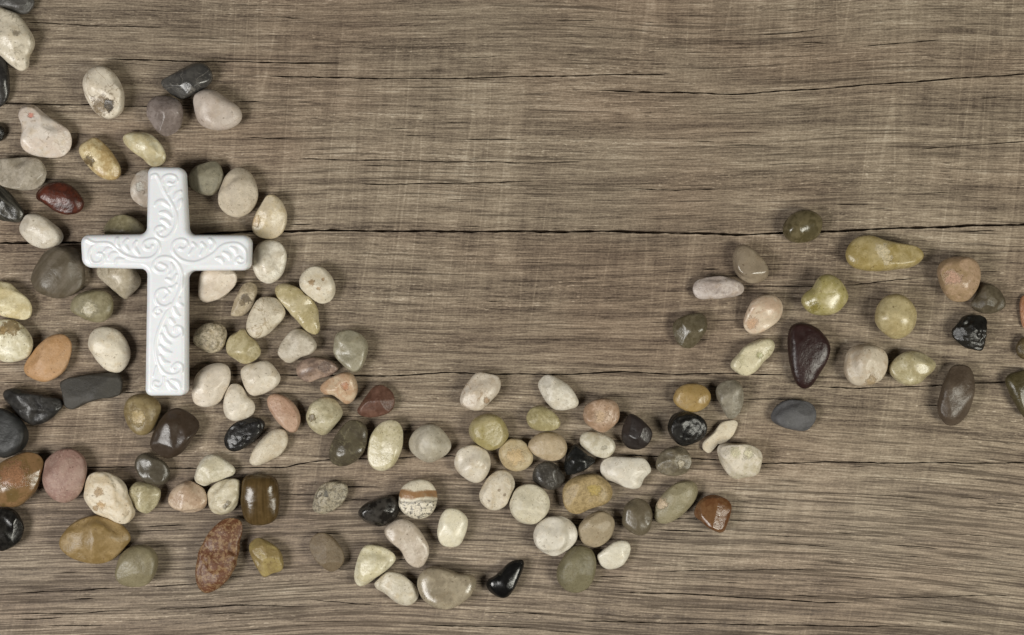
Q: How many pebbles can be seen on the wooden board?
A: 128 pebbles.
